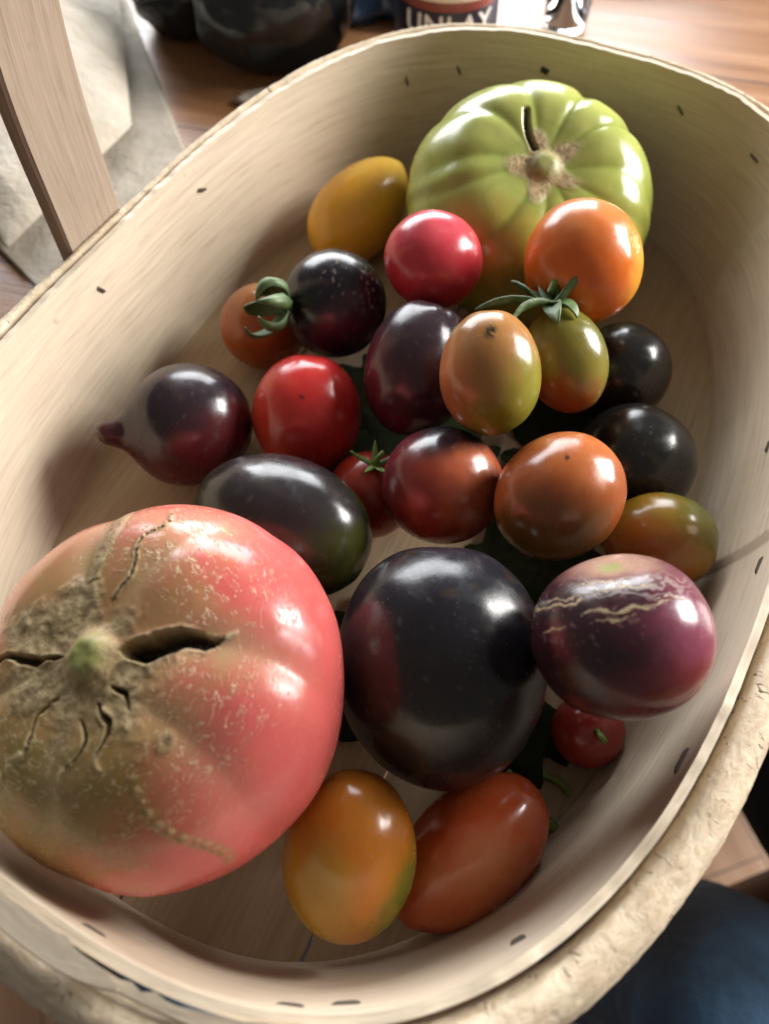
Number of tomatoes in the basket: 24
